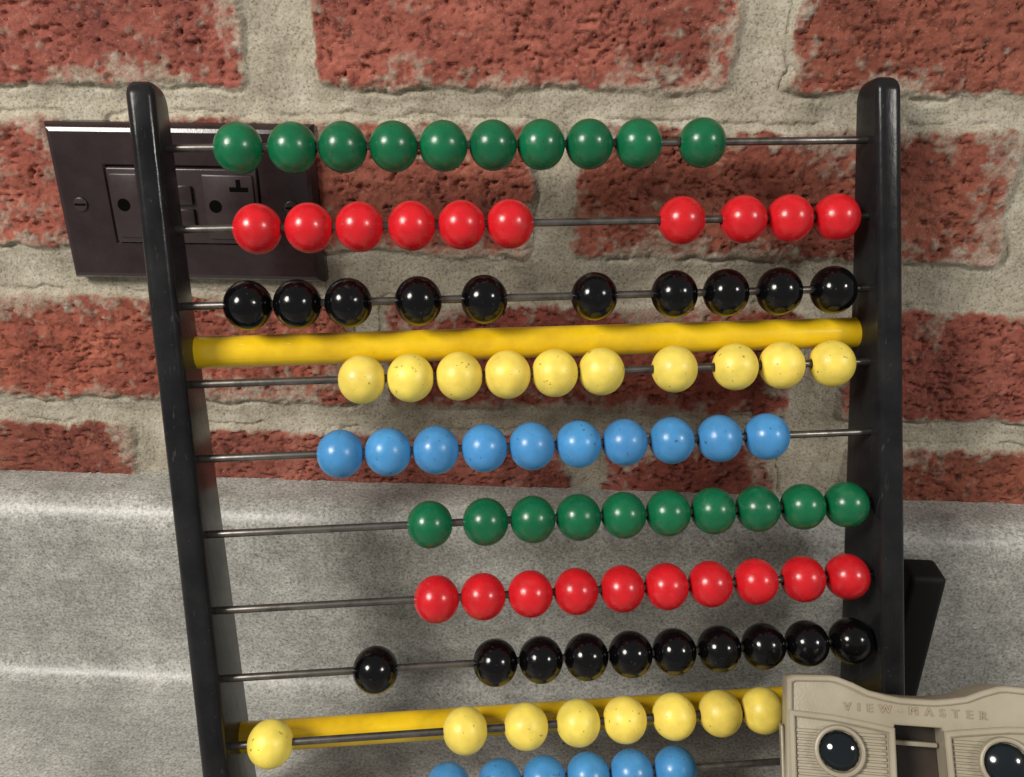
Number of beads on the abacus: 94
